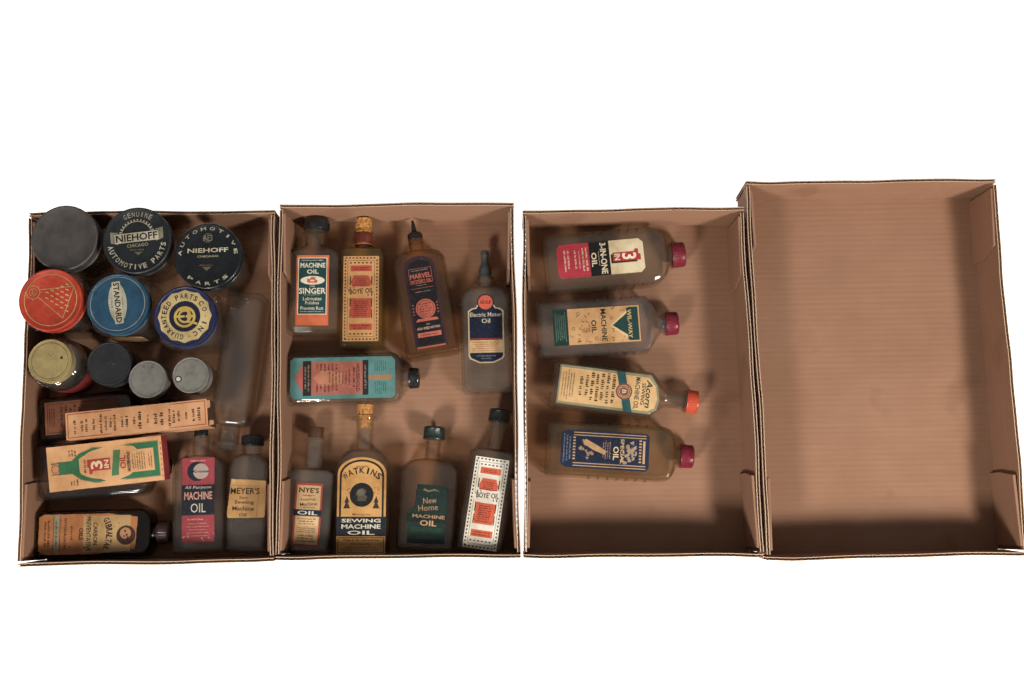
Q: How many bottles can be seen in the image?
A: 19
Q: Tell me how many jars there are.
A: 10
